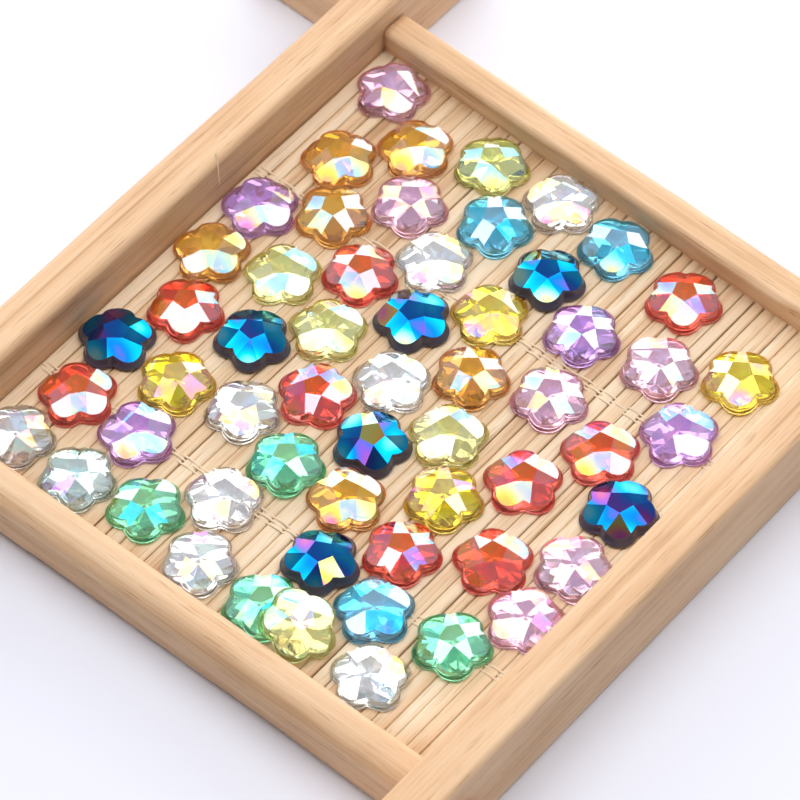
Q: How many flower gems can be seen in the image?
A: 57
